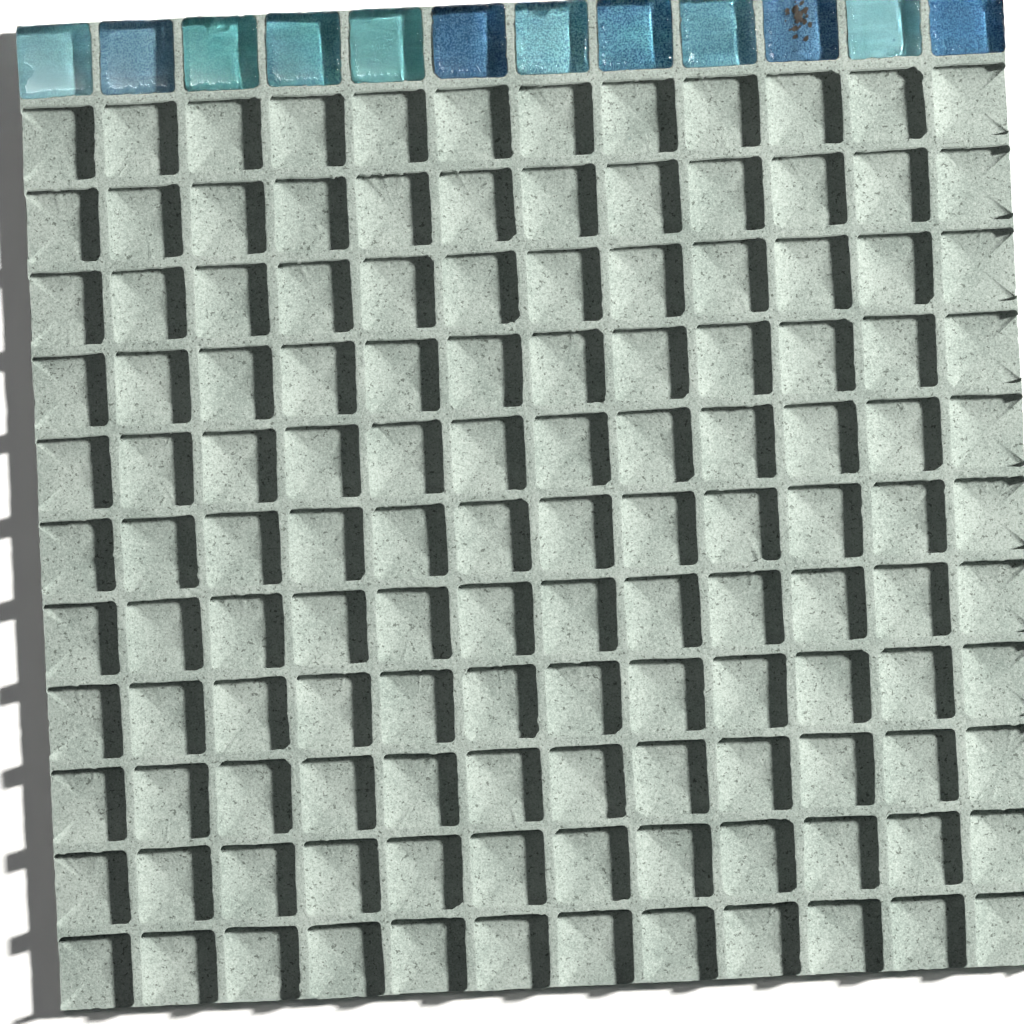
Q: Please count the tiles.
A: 12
